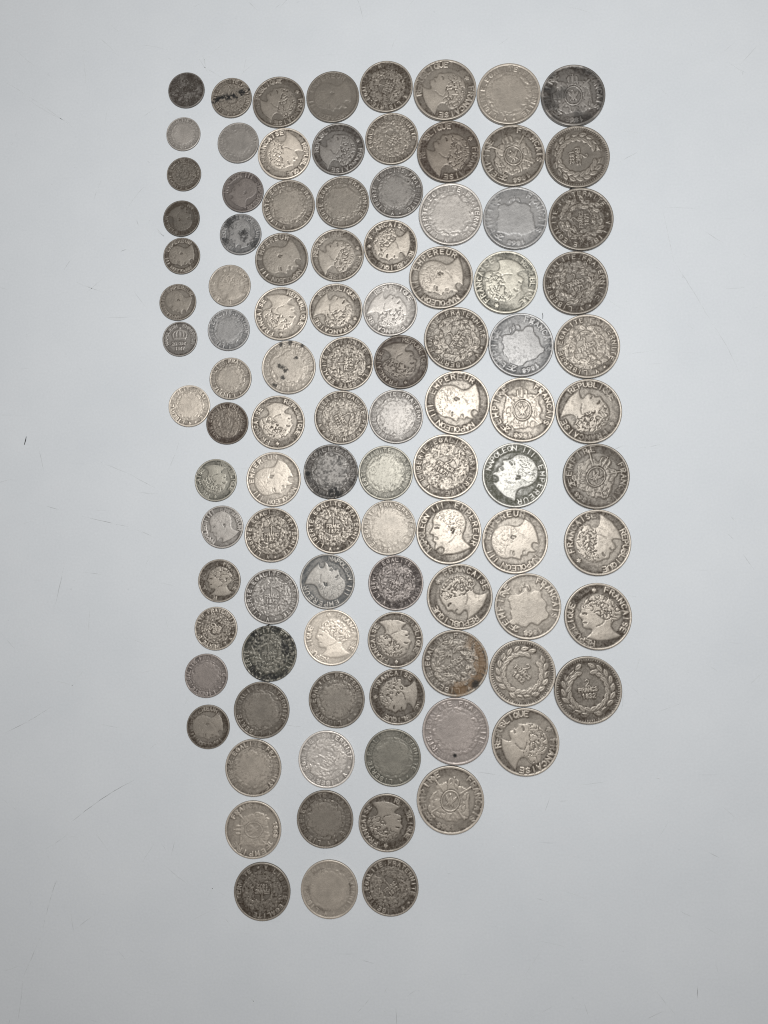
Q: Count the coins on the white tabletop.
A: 100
